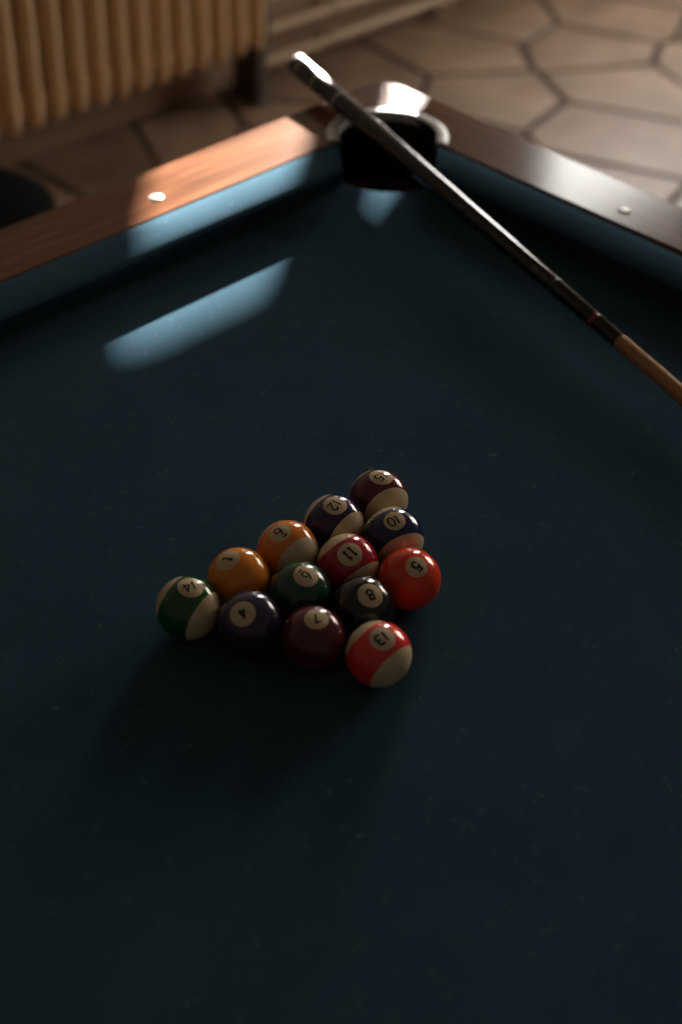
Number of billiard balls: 13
